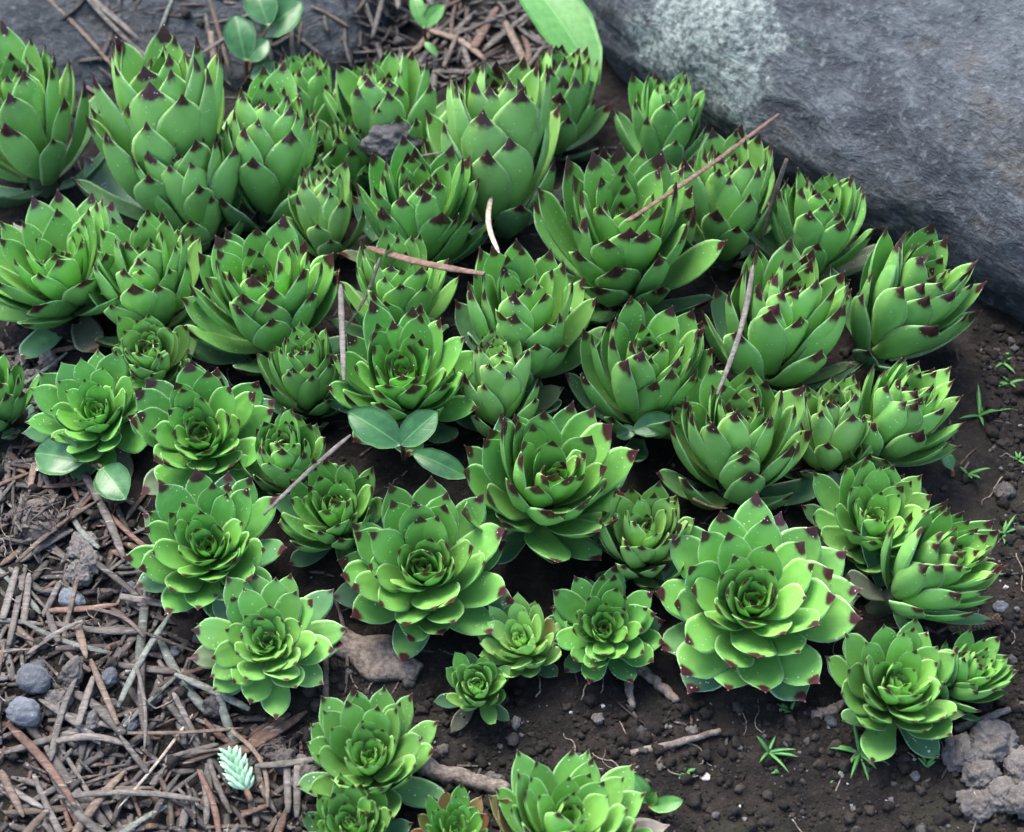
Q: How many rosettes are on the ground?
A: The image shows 52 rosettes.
